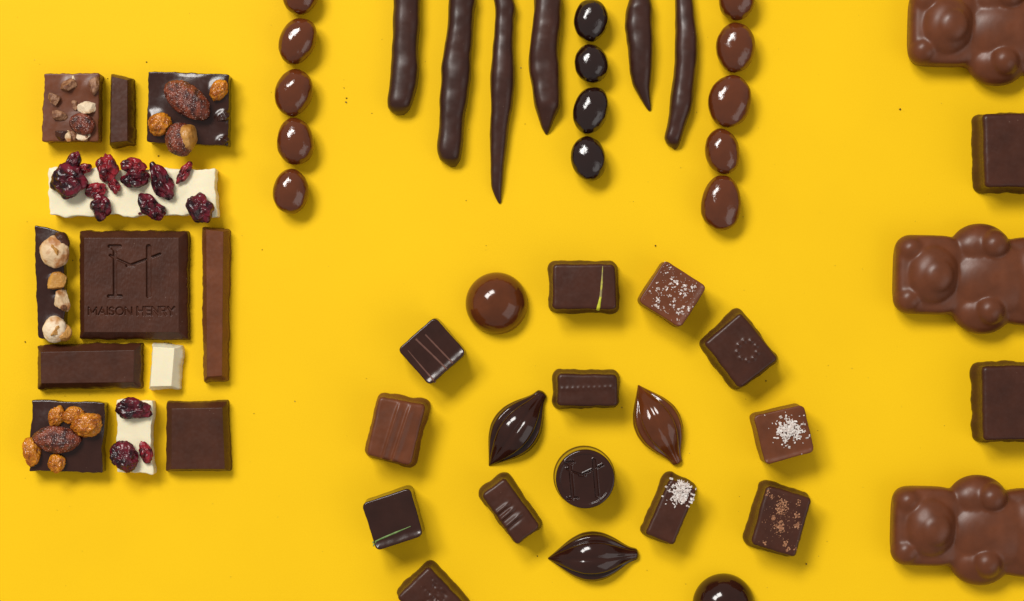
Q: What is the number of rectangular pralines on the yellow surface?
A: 14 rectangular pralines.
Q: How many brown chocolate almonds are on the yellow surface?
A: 10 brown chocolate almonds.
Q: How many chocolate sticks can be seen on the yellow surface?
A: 6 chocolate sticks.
